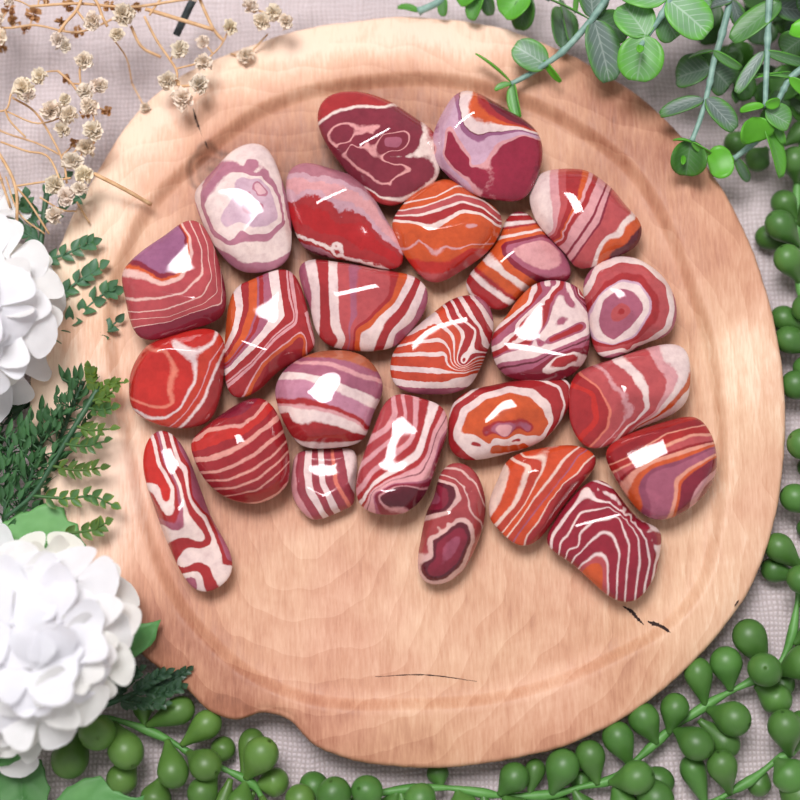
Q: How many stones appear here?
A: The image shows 25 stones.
